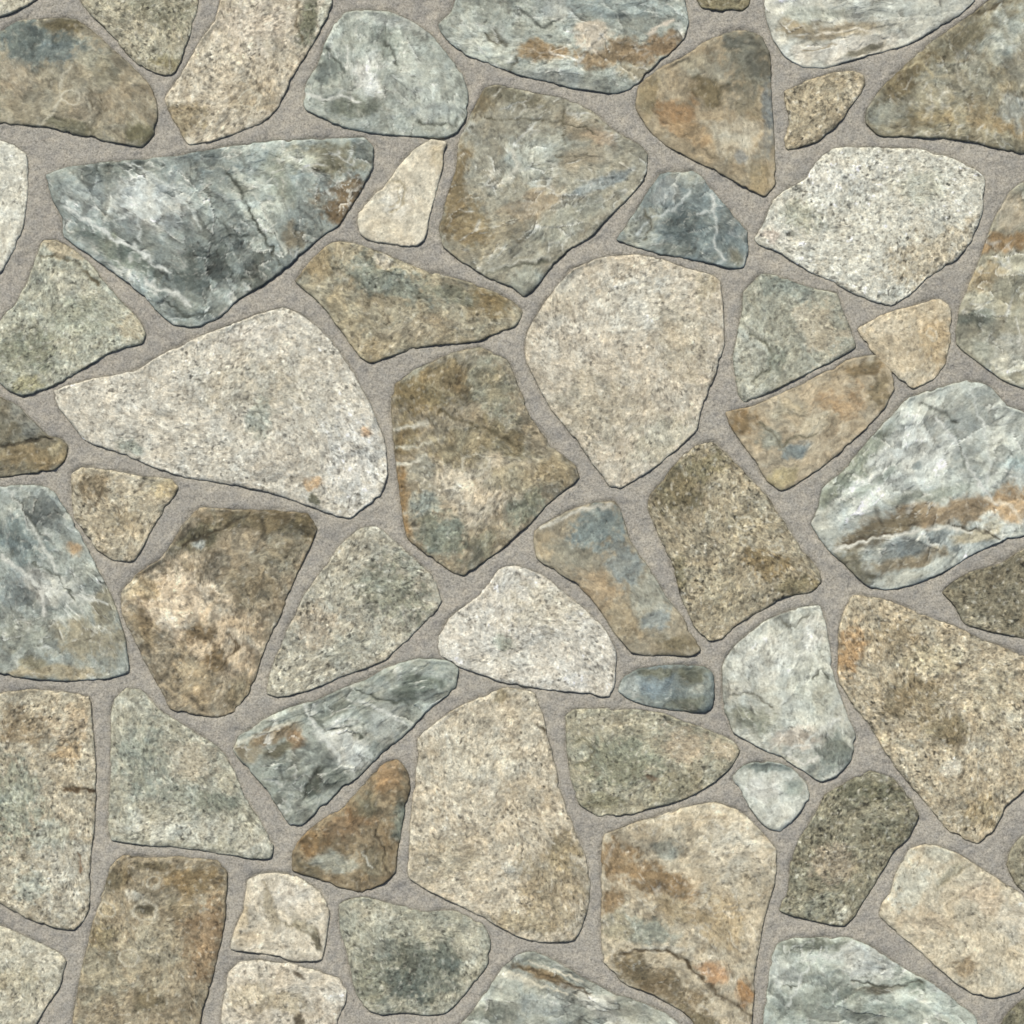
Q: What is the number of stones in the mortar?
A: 58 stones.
